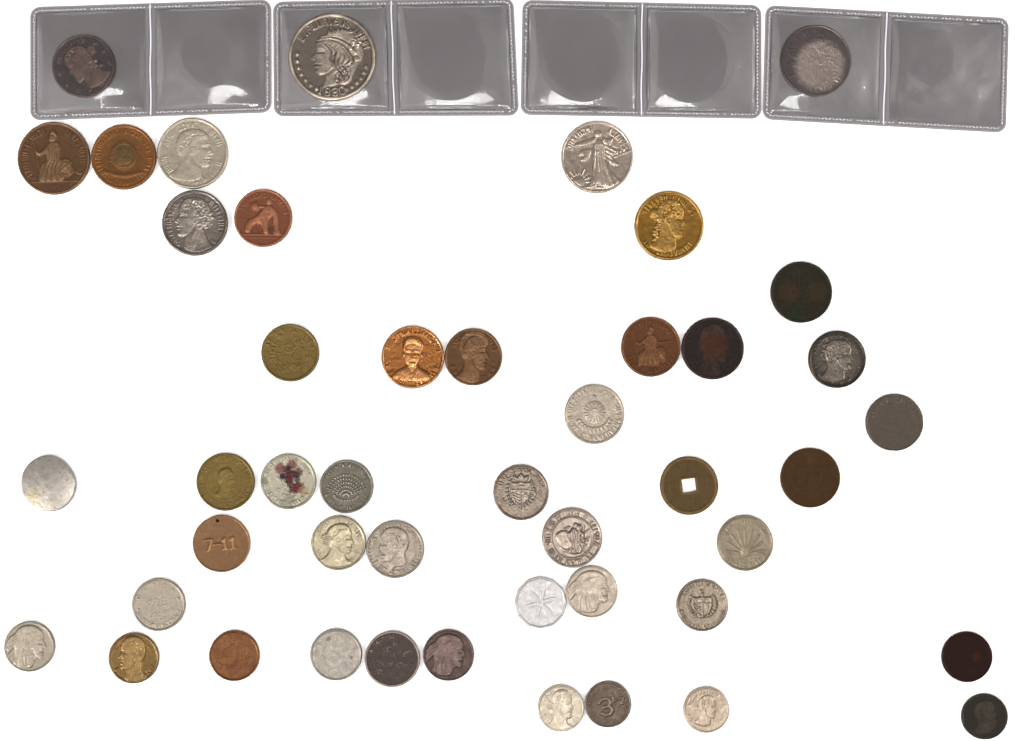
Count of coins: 46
